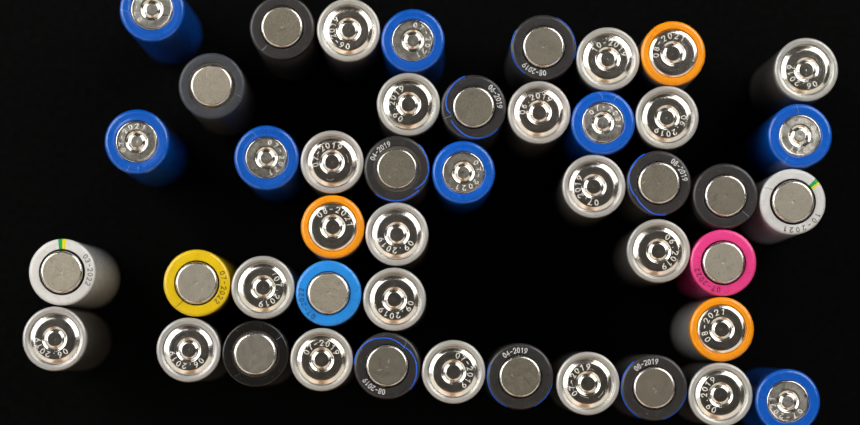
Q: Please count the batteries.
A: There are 45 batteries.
